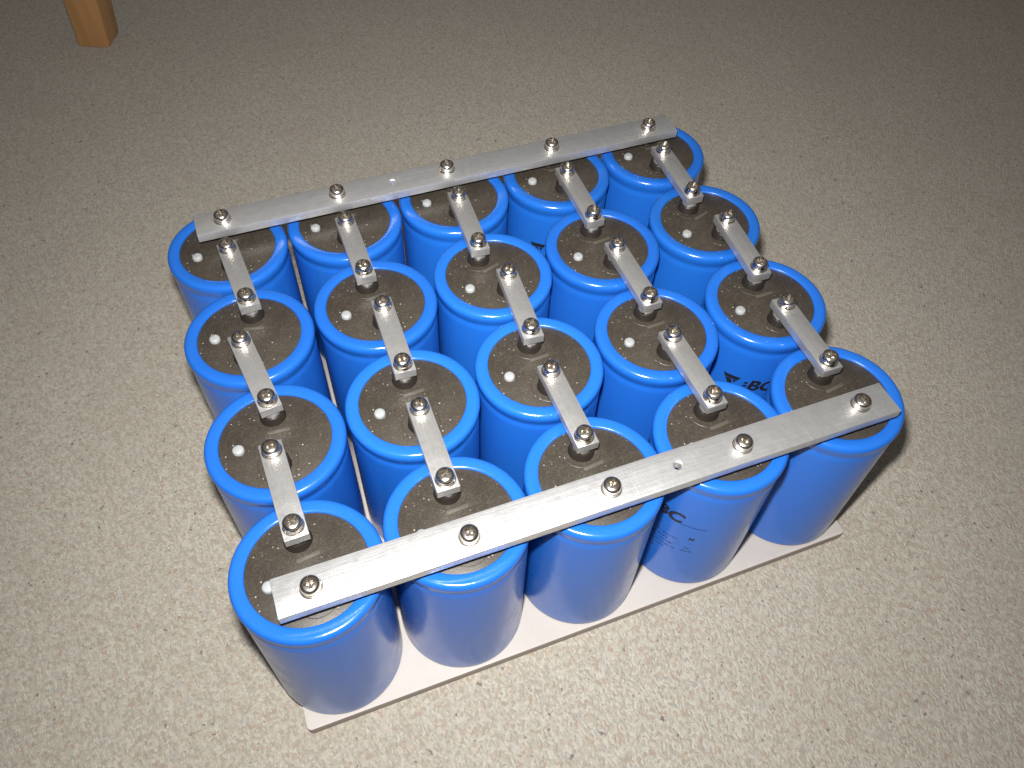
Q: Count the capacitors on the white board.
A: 20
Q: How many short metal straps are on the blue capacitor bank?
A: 15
